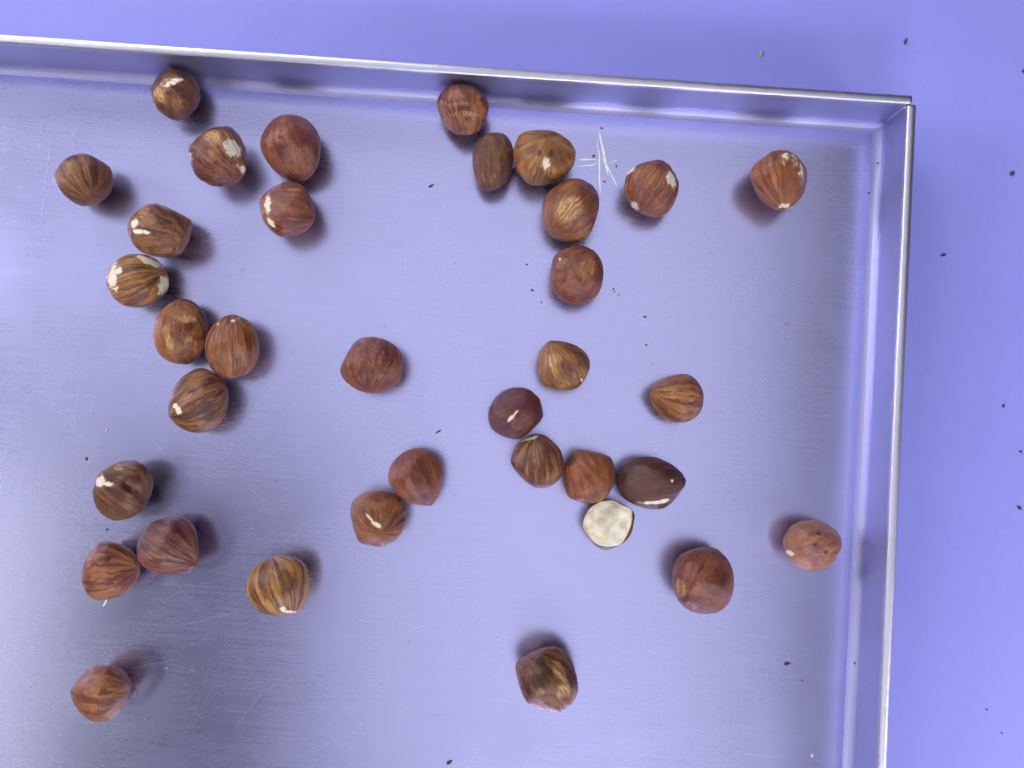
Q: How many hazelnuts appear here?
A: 35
